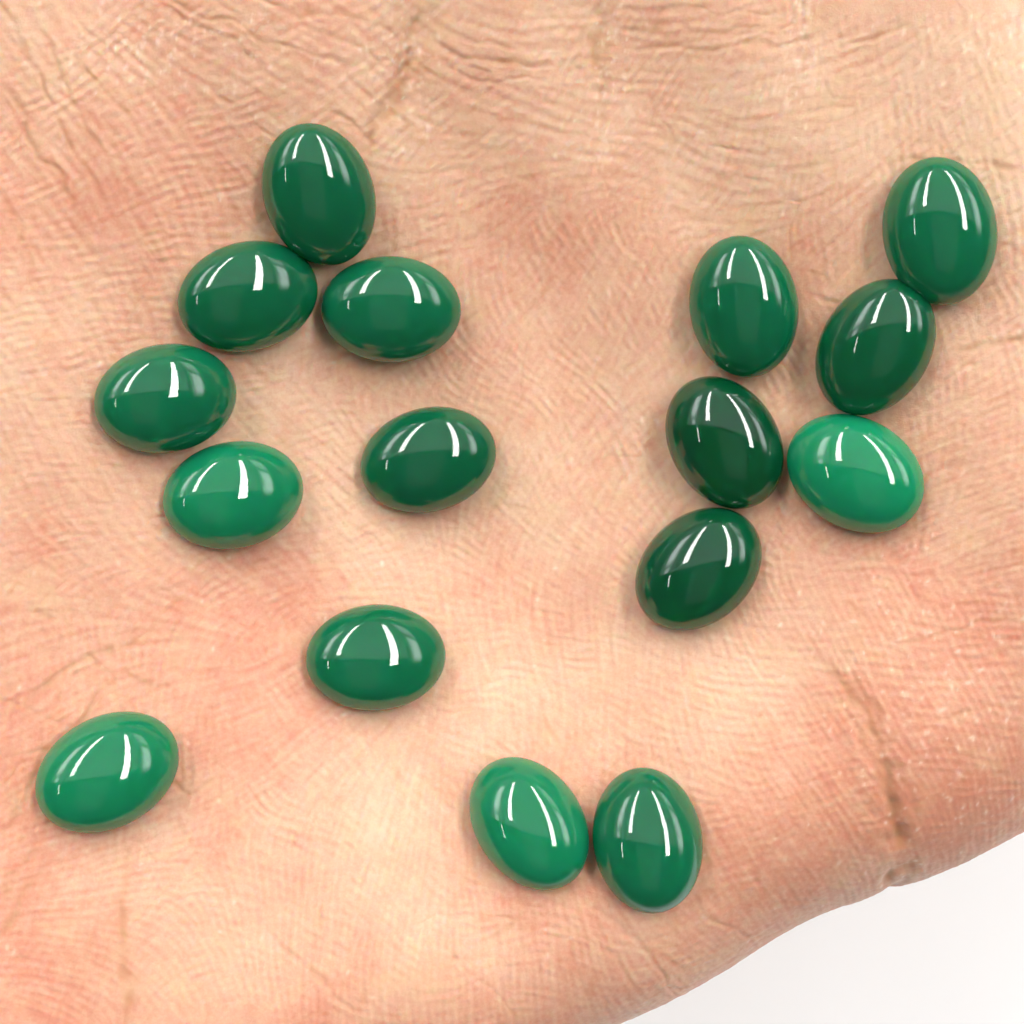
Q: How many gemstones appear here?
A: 16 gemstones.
